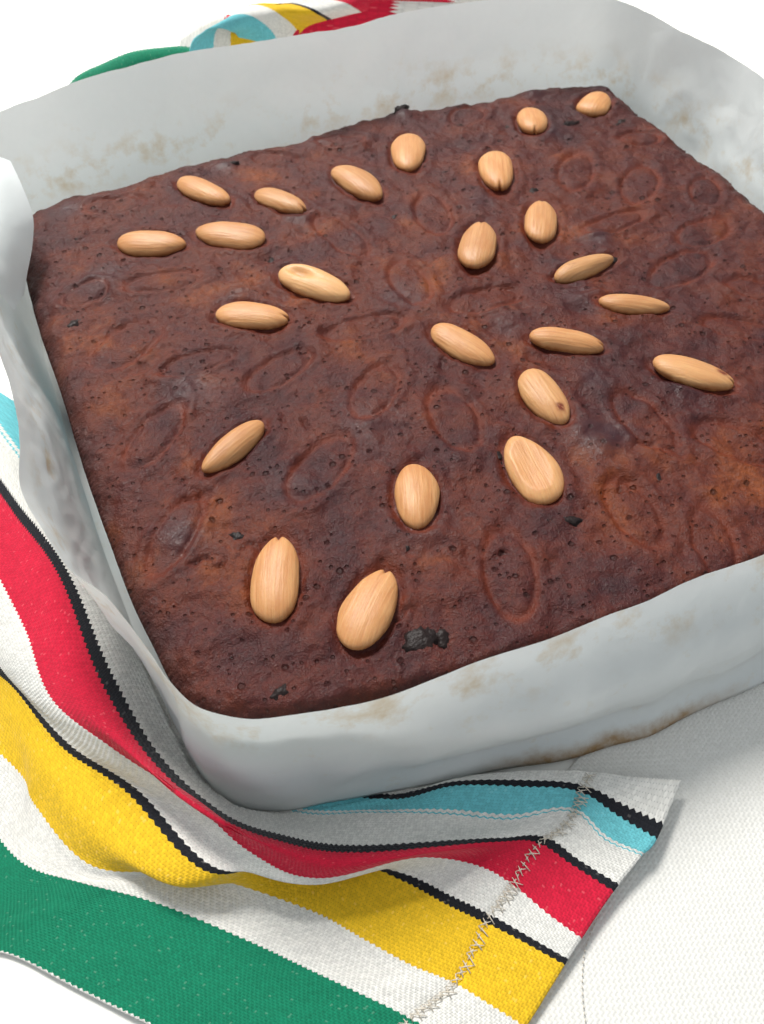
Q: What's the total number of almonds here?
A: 24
